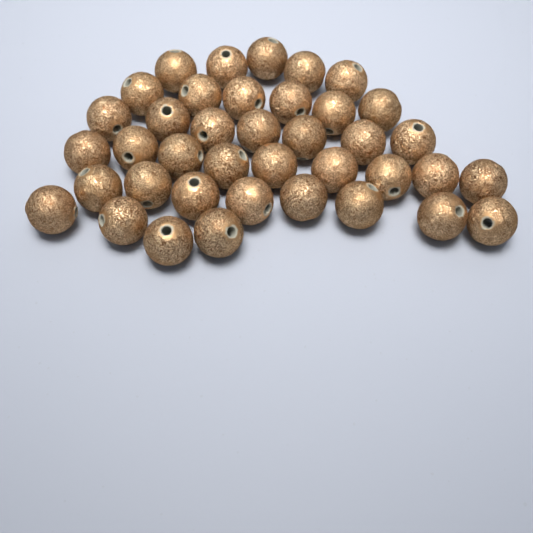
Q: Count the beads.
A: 39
